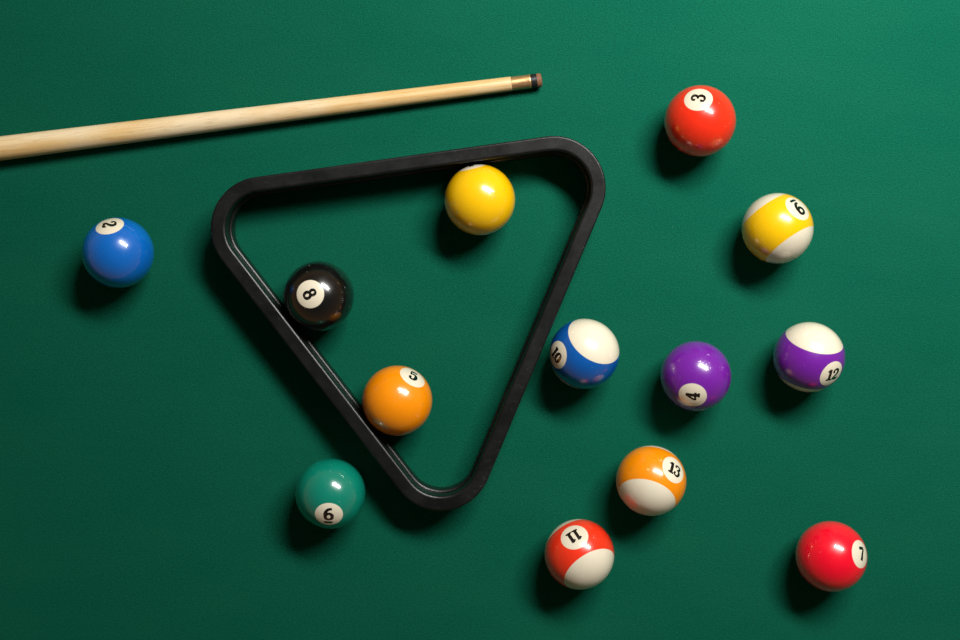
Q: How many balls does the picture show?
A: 13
